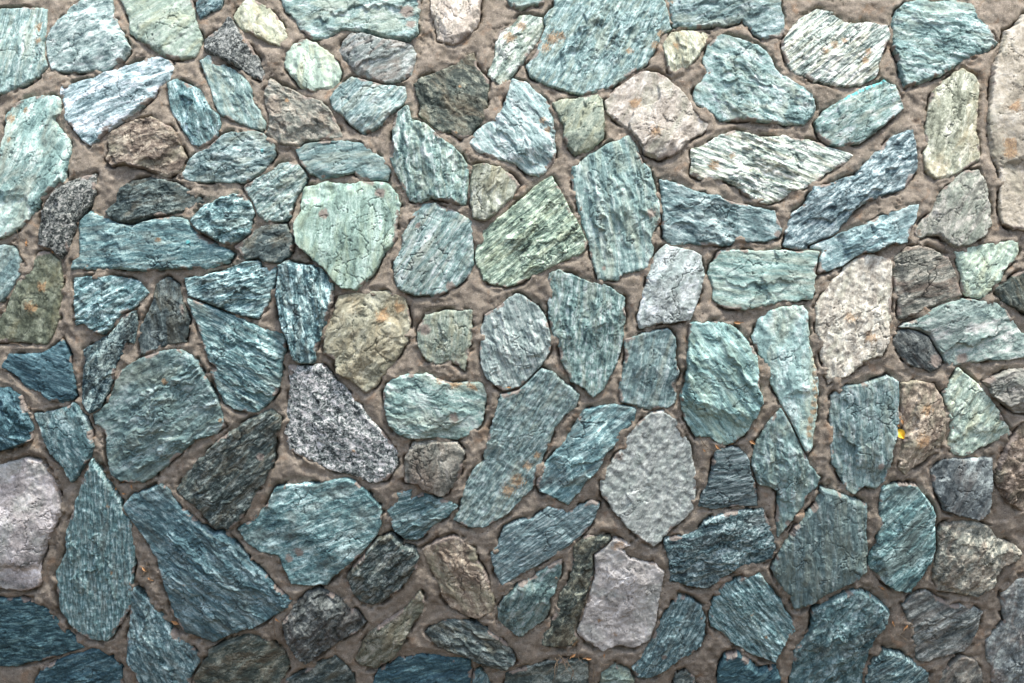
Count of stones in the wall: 129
